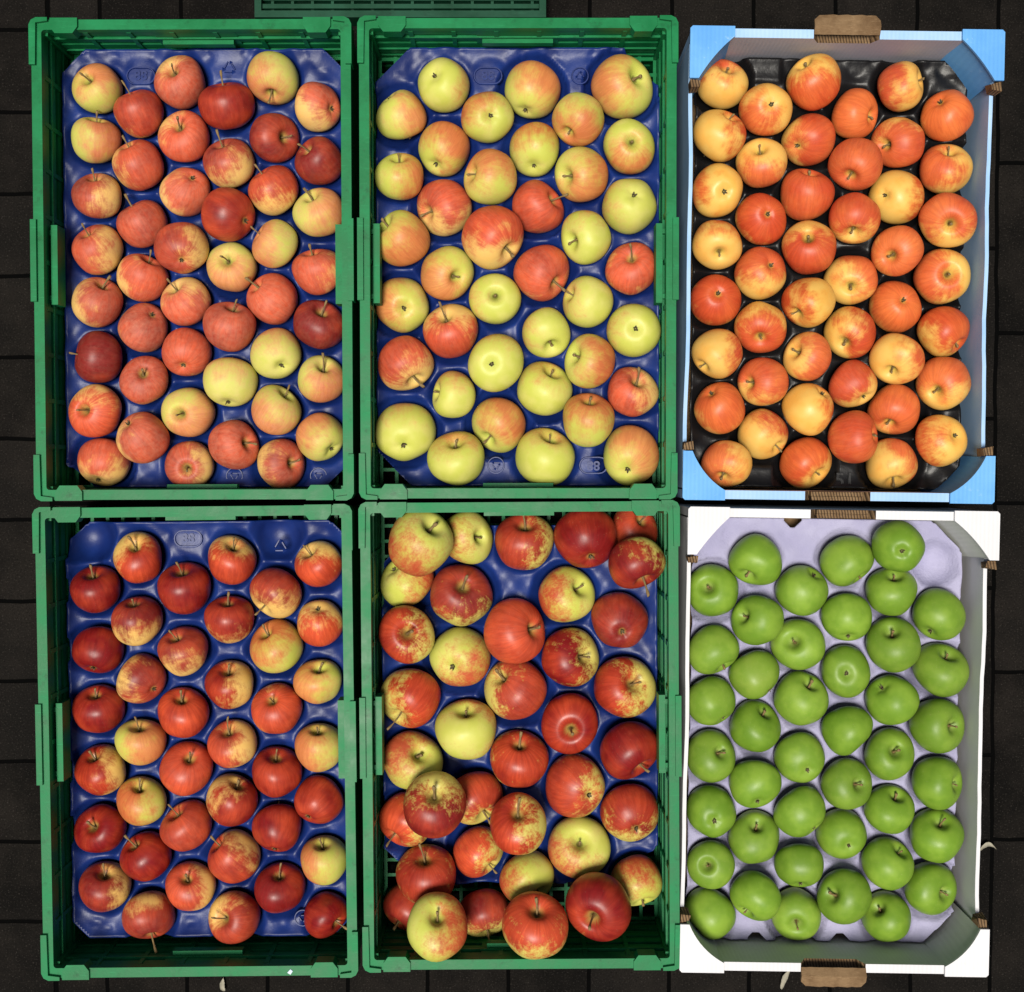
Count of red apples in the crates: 101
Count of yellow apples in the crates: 60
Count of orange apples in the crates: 45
